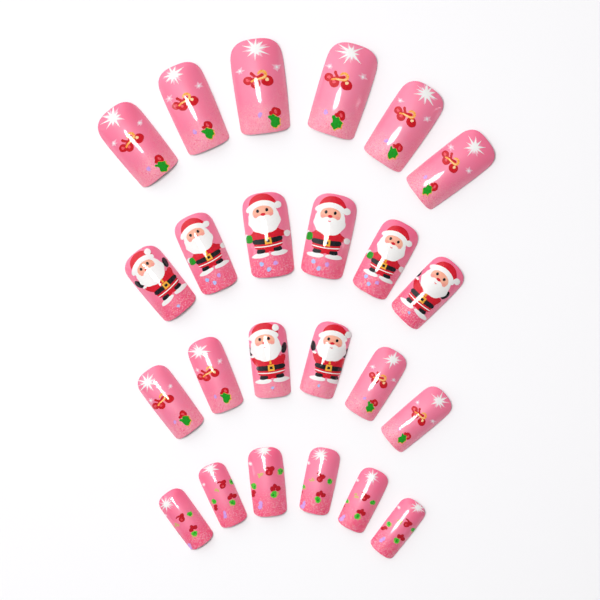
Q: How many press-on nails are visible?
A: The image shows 24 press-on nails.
